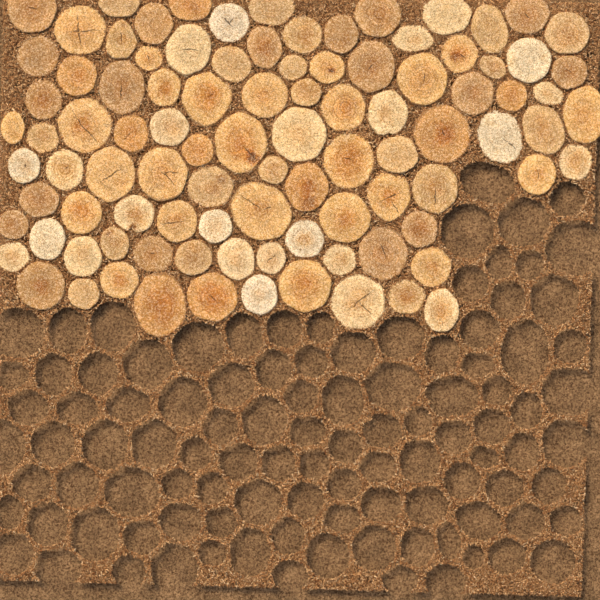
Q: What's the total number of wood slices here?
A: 97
